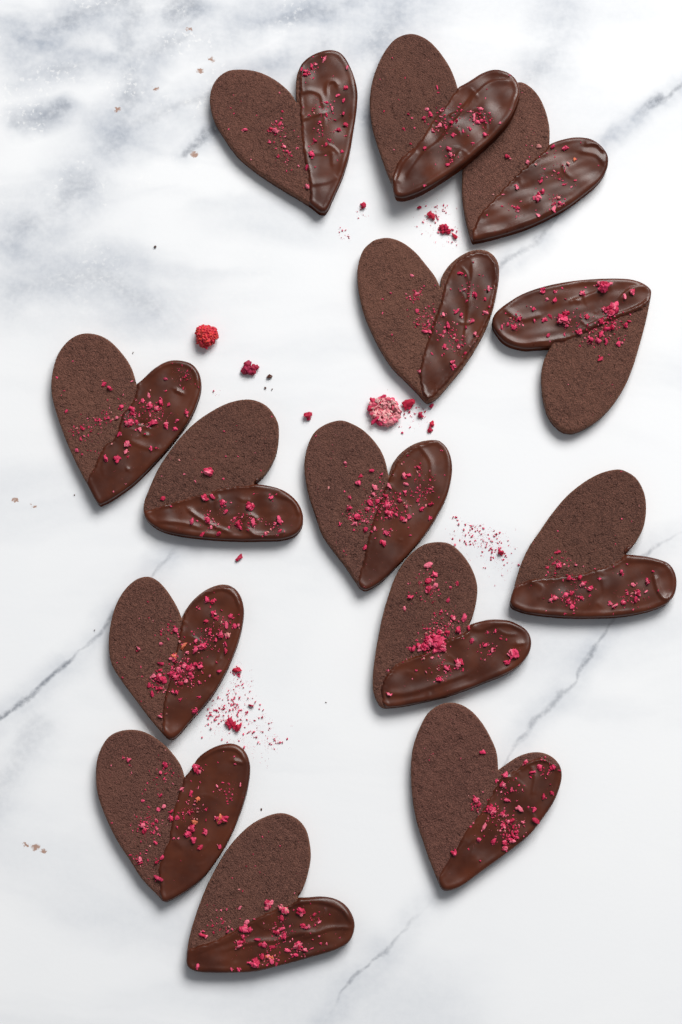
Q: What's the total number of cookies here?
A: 14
